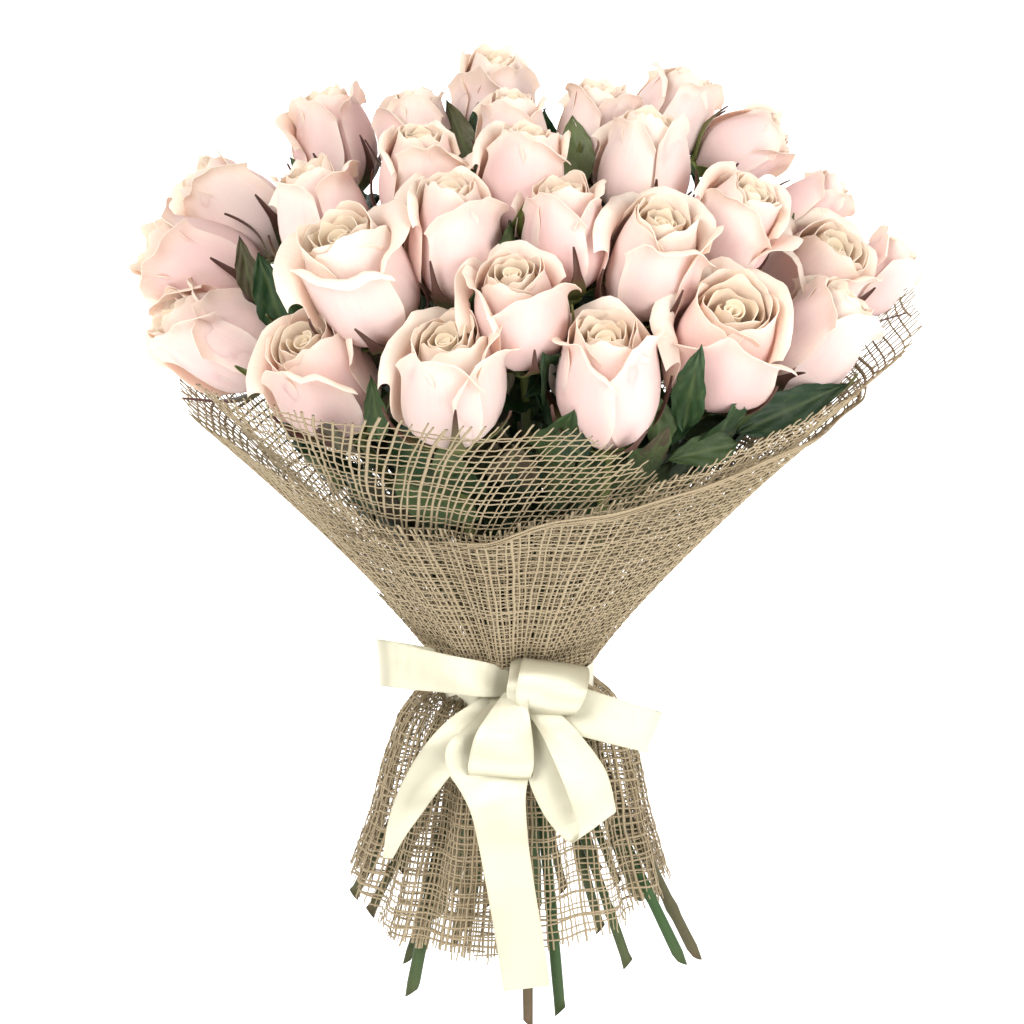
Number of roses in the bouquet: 28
